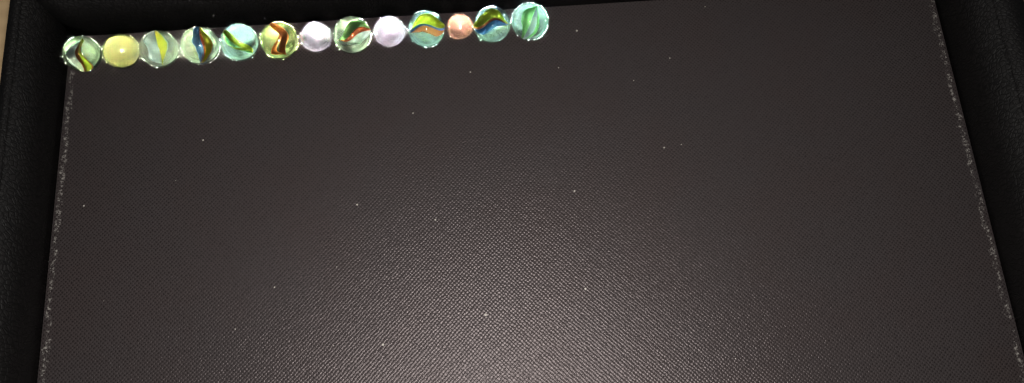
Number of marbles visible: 13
